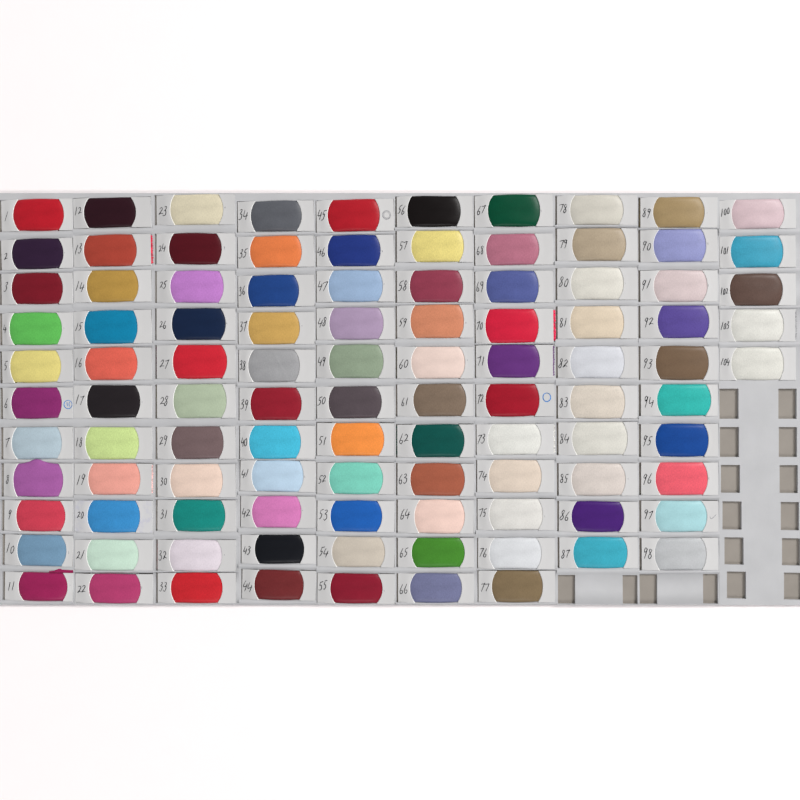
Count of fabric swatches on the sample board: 102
